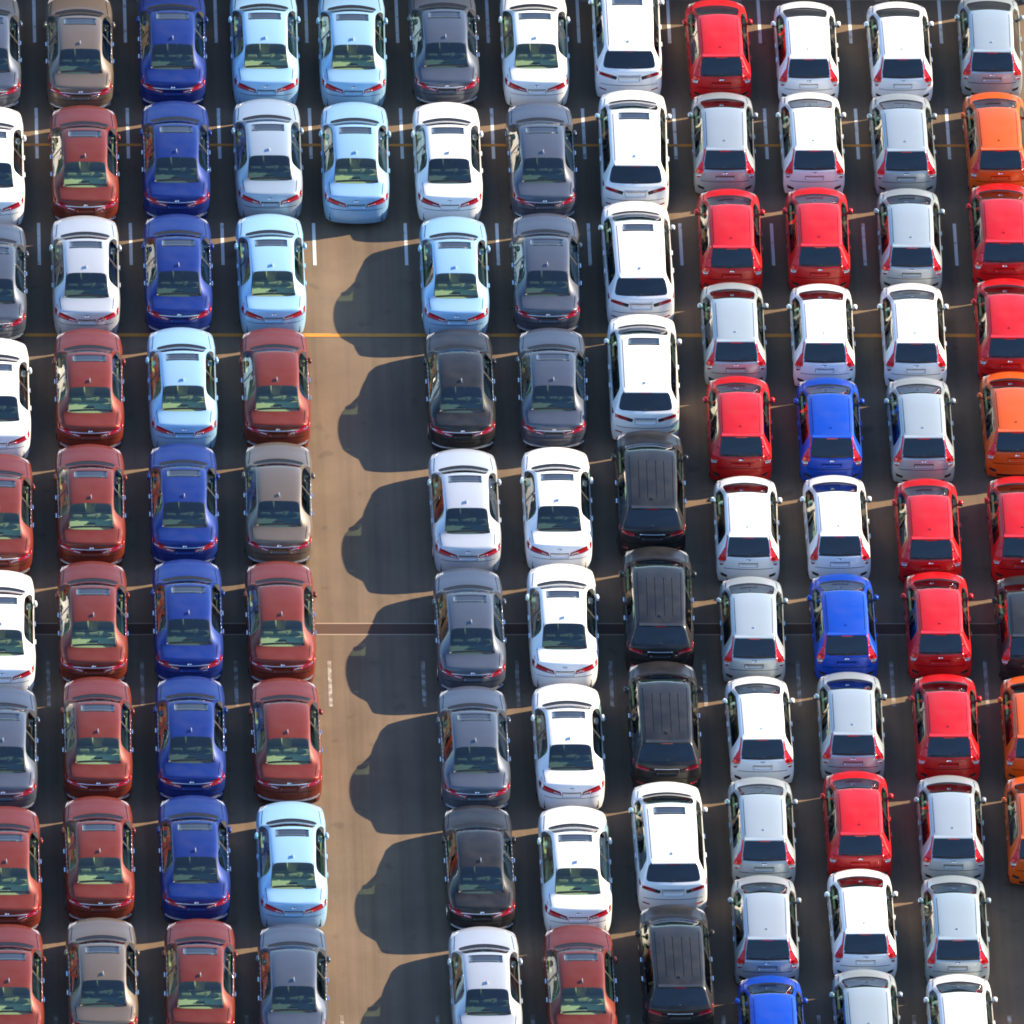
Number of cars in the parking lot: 107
